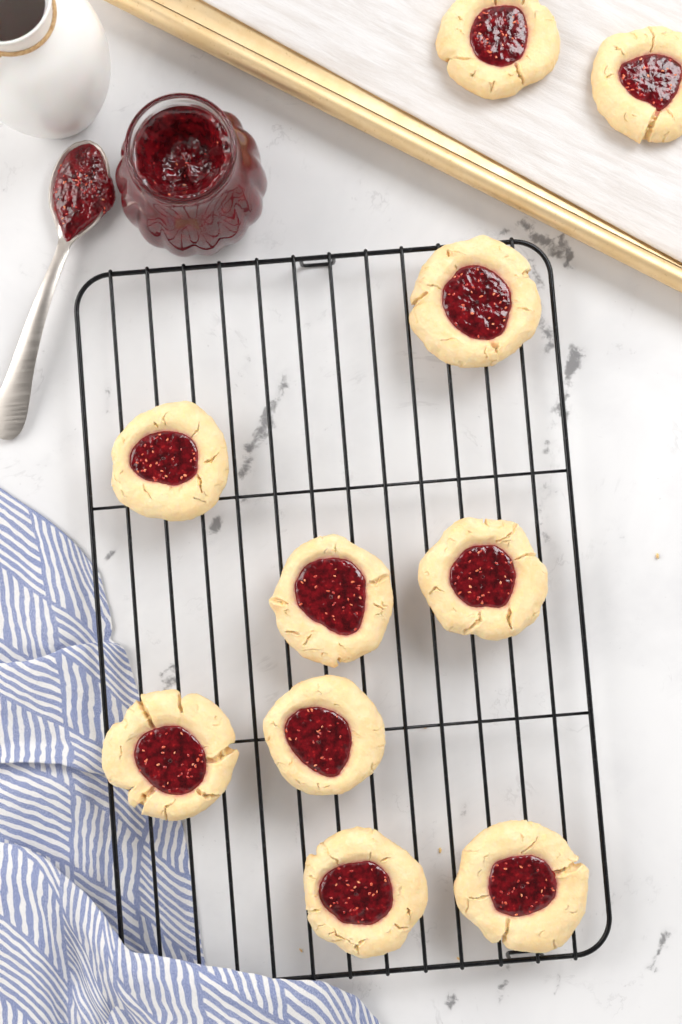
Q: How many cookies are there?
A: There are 10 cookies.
